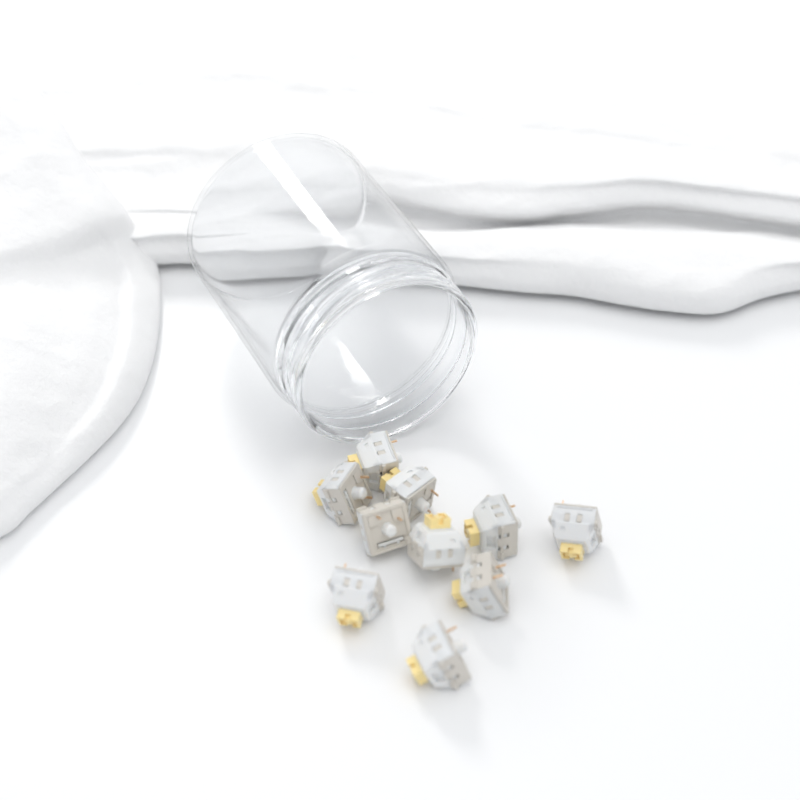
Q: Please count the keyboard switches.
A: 10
